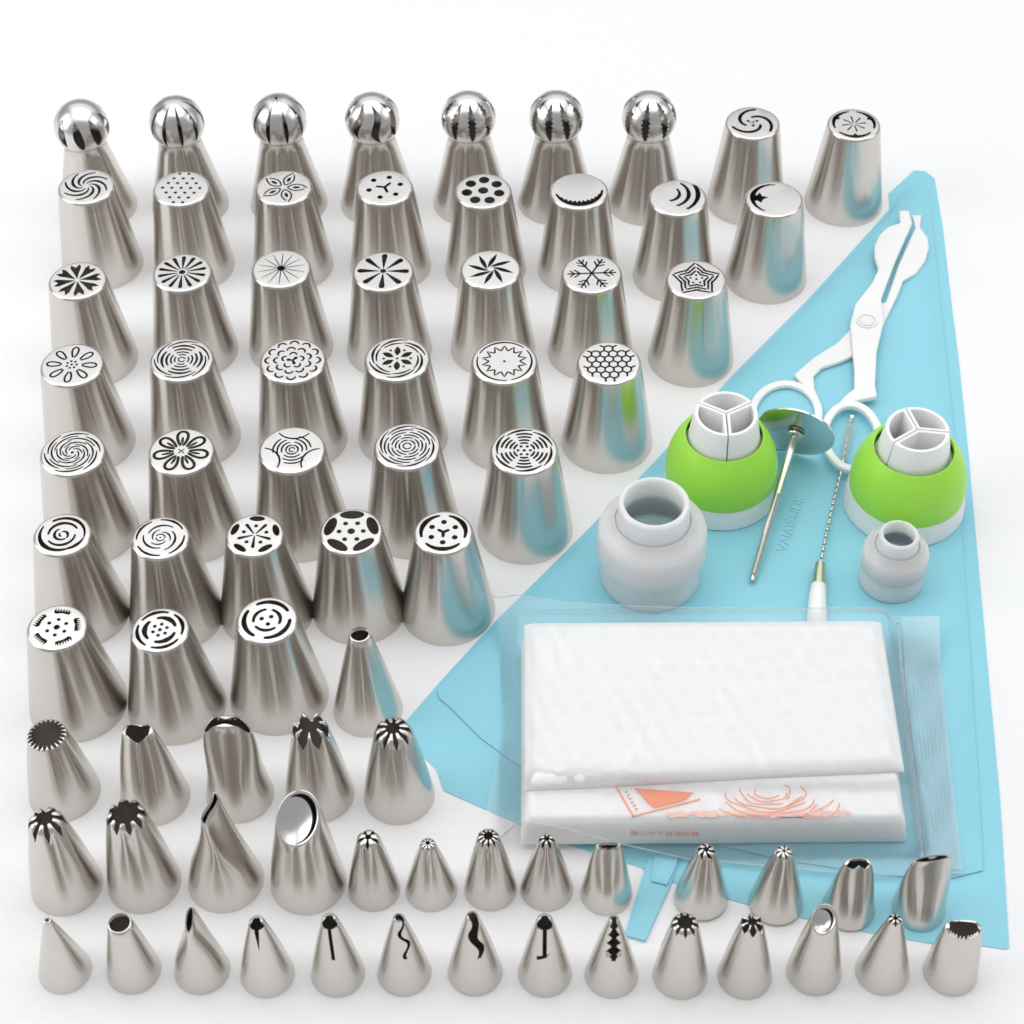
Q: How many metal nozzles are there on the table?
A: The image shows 76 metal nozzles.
